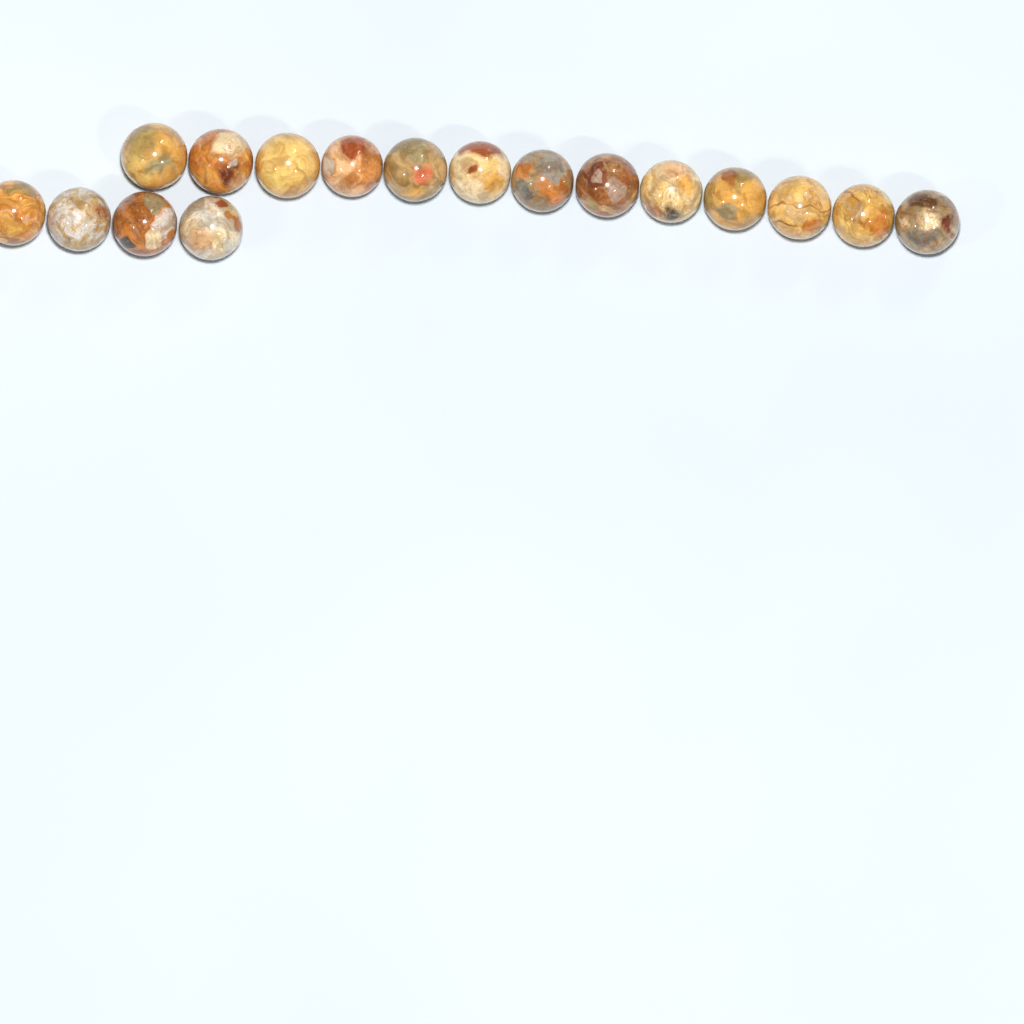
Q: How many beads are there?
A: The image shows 17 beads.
